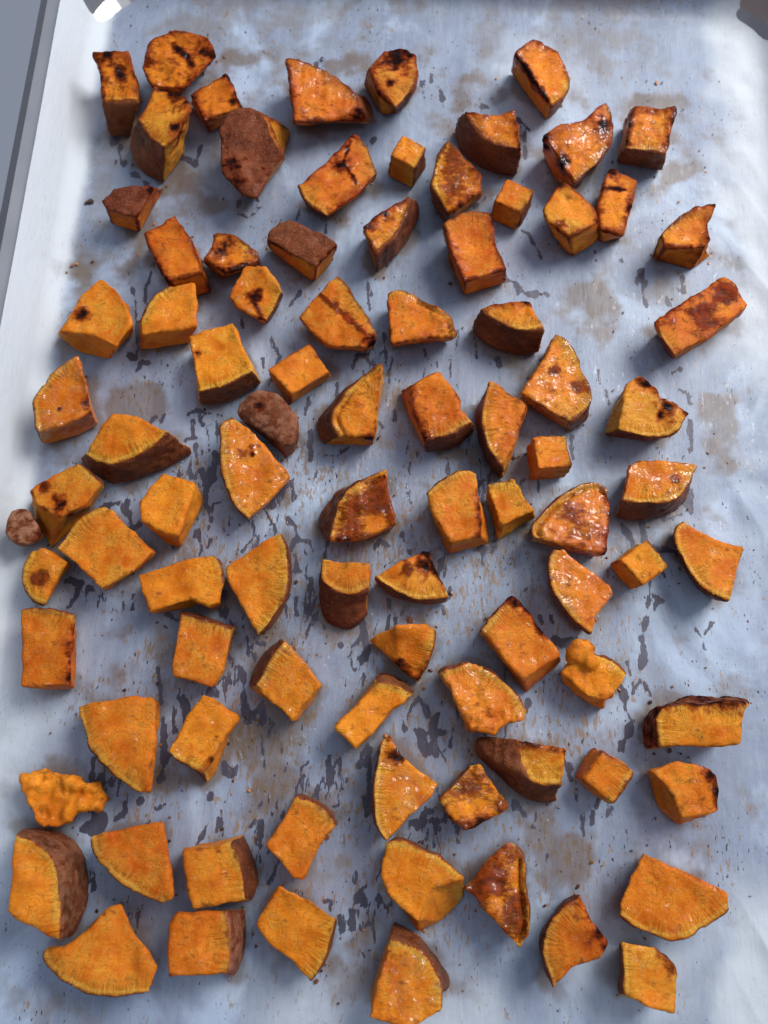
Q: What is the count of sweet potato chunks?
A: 90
